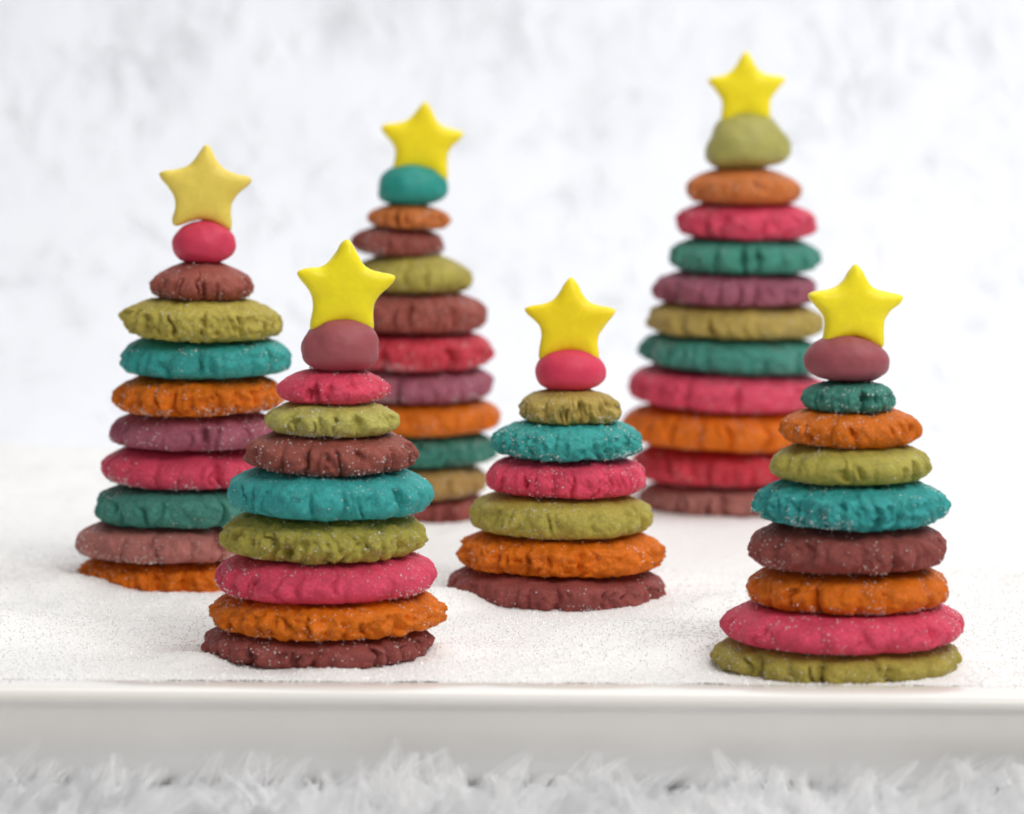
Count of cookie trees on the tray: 6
